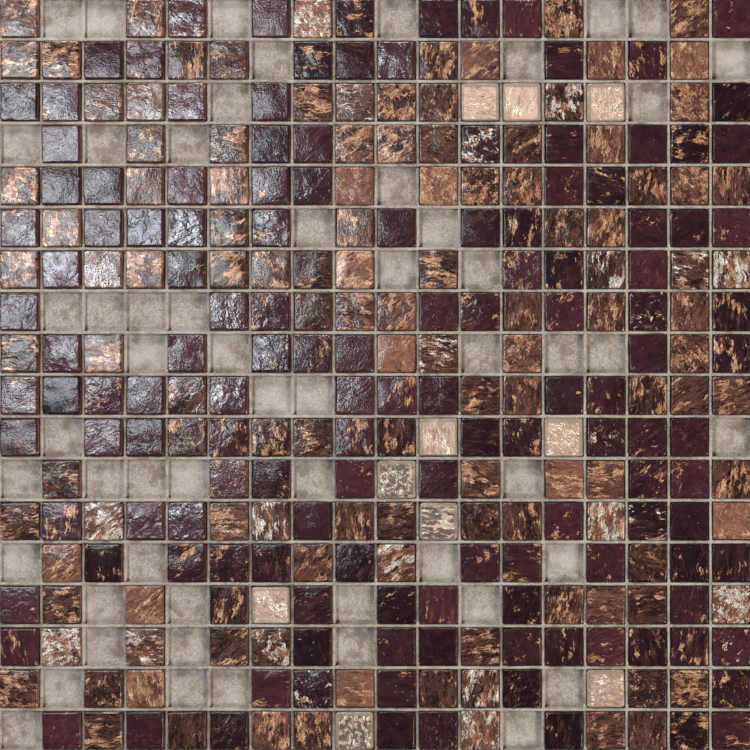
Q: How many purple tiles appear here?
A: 137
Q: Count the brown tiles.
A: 122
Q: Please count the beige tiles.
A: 10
